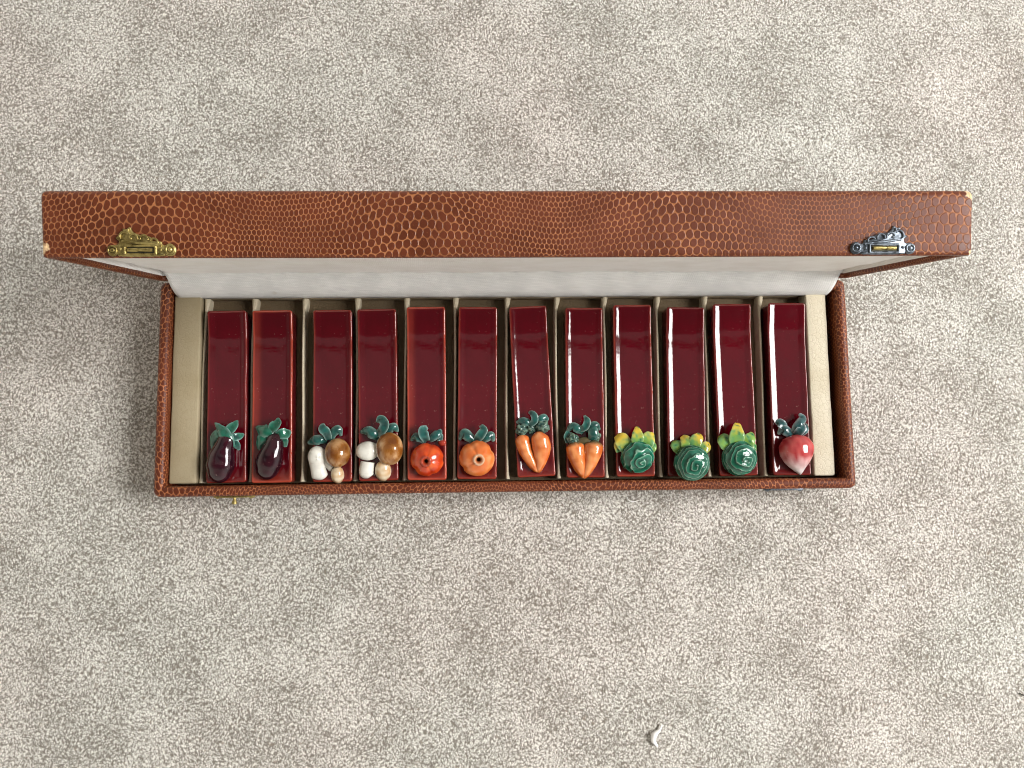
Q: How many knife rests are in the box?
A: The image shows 12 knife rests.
